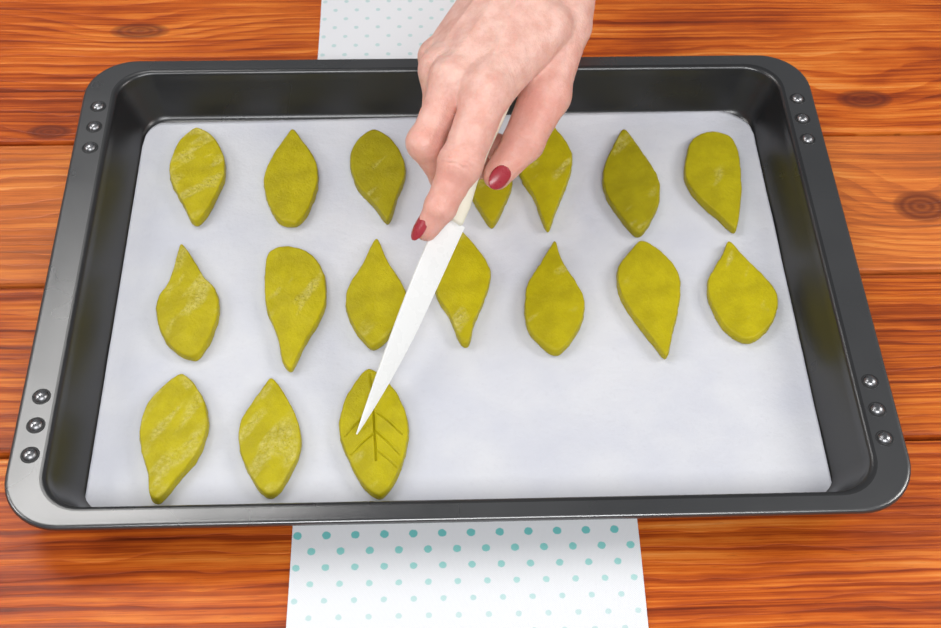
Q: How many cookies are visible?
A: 17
